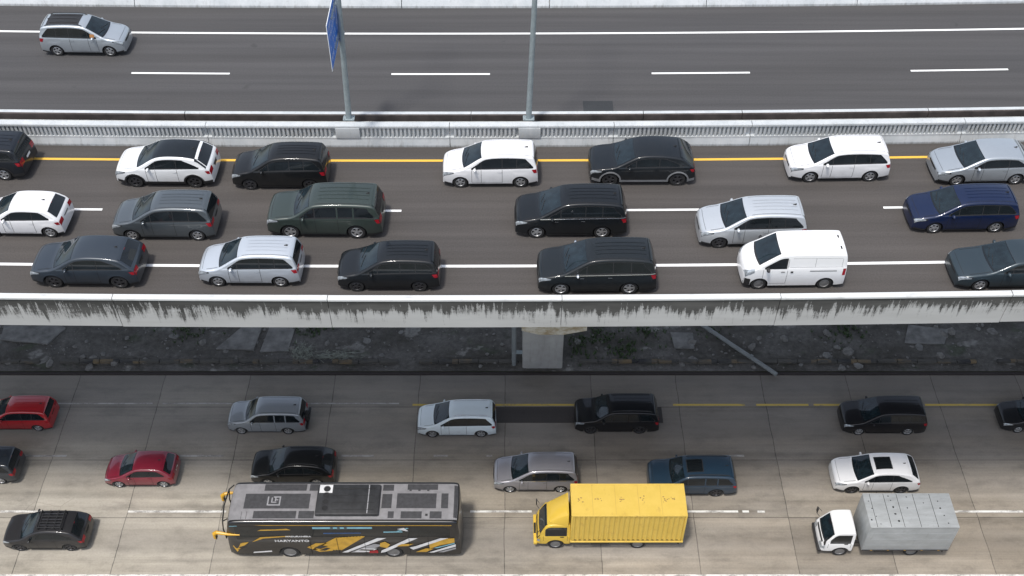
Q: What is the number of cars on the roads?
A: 32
